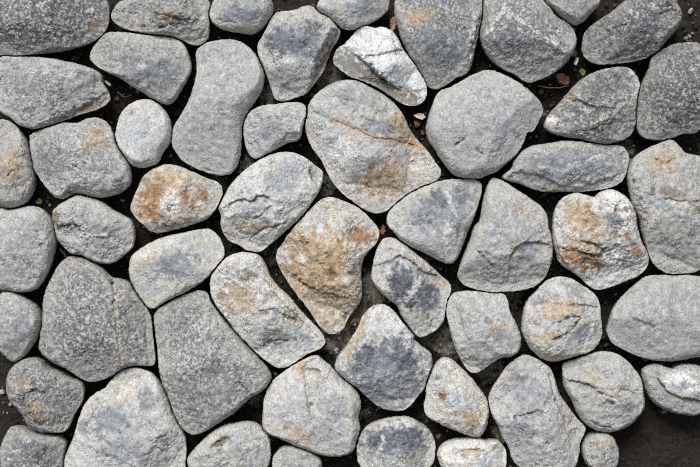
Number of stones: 54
